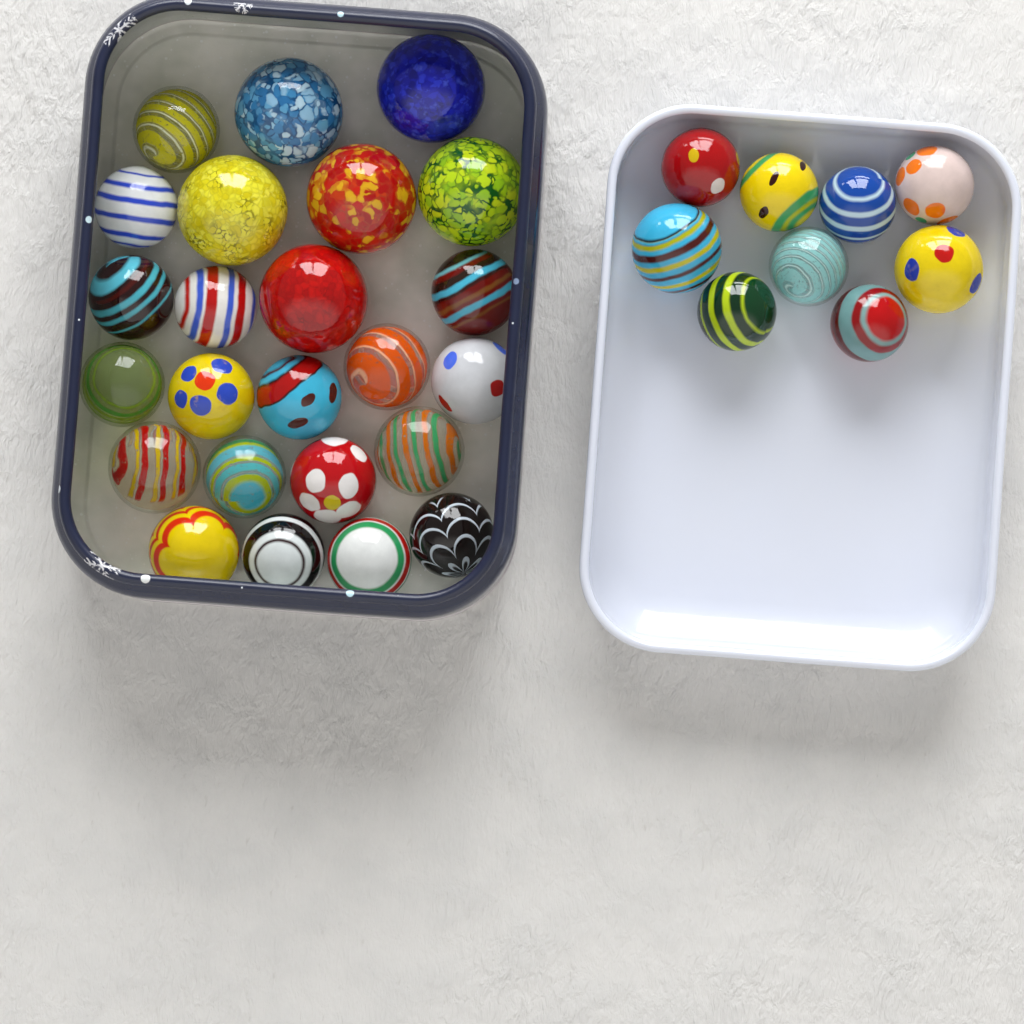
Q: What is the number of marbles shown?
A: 33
